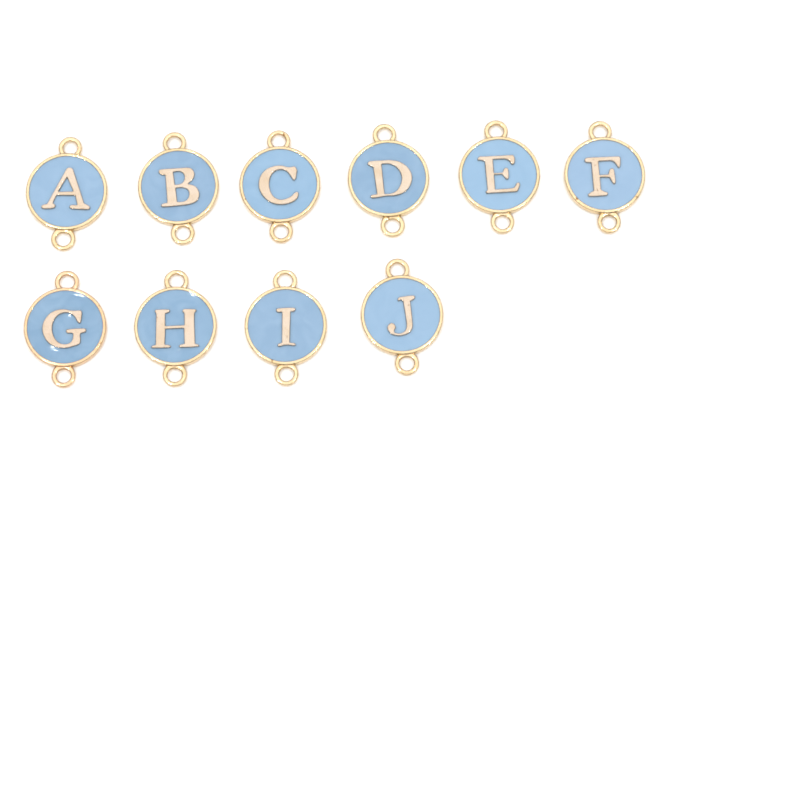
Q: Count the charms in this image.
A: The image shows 10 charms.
